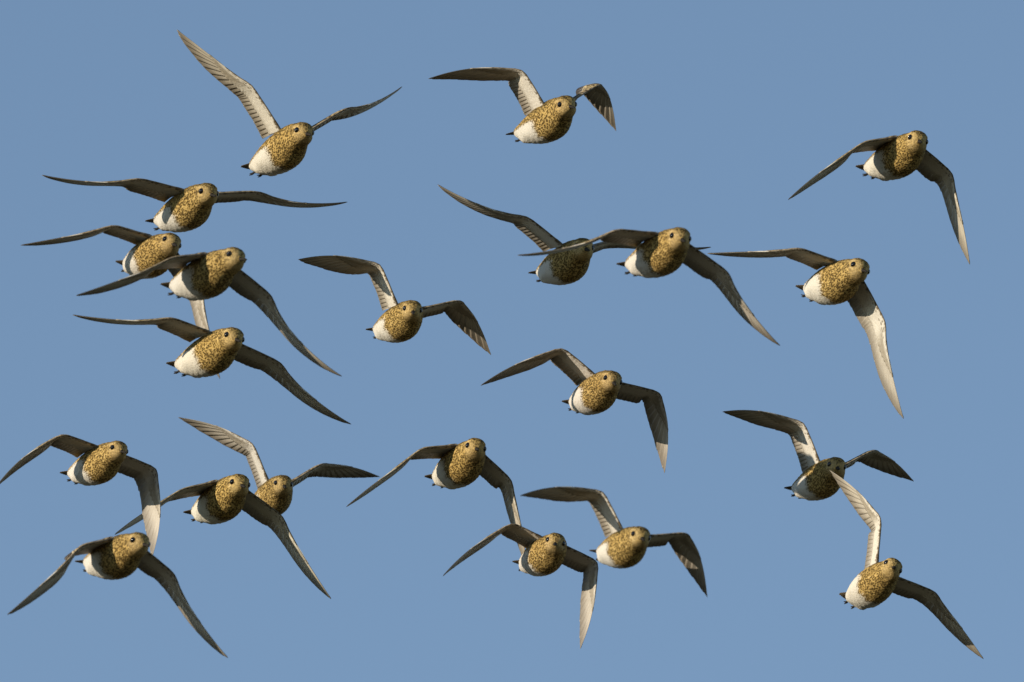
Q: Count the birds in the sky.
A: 21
